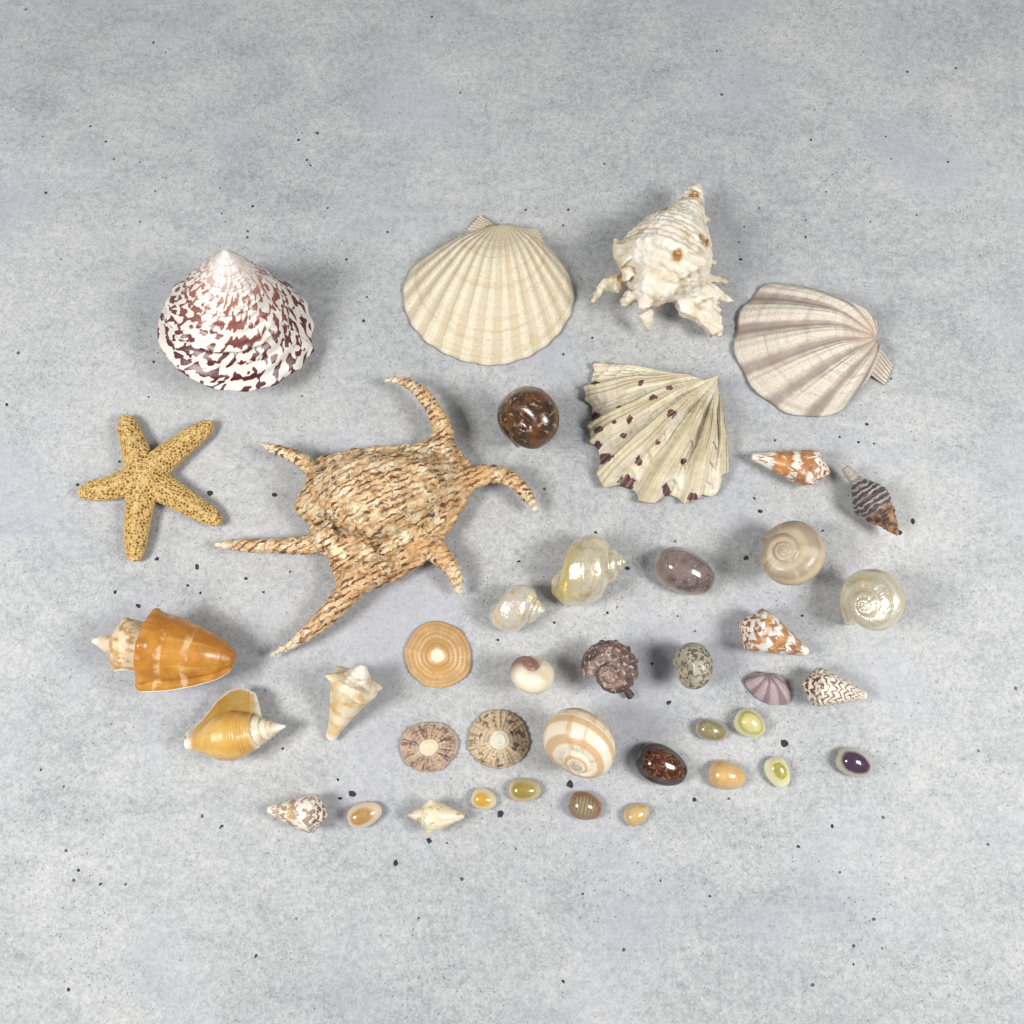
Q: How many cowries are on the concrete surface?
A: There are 12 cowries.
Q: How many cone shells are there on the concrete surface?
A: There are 4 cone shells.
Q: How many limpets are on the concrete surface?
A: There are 3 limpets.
